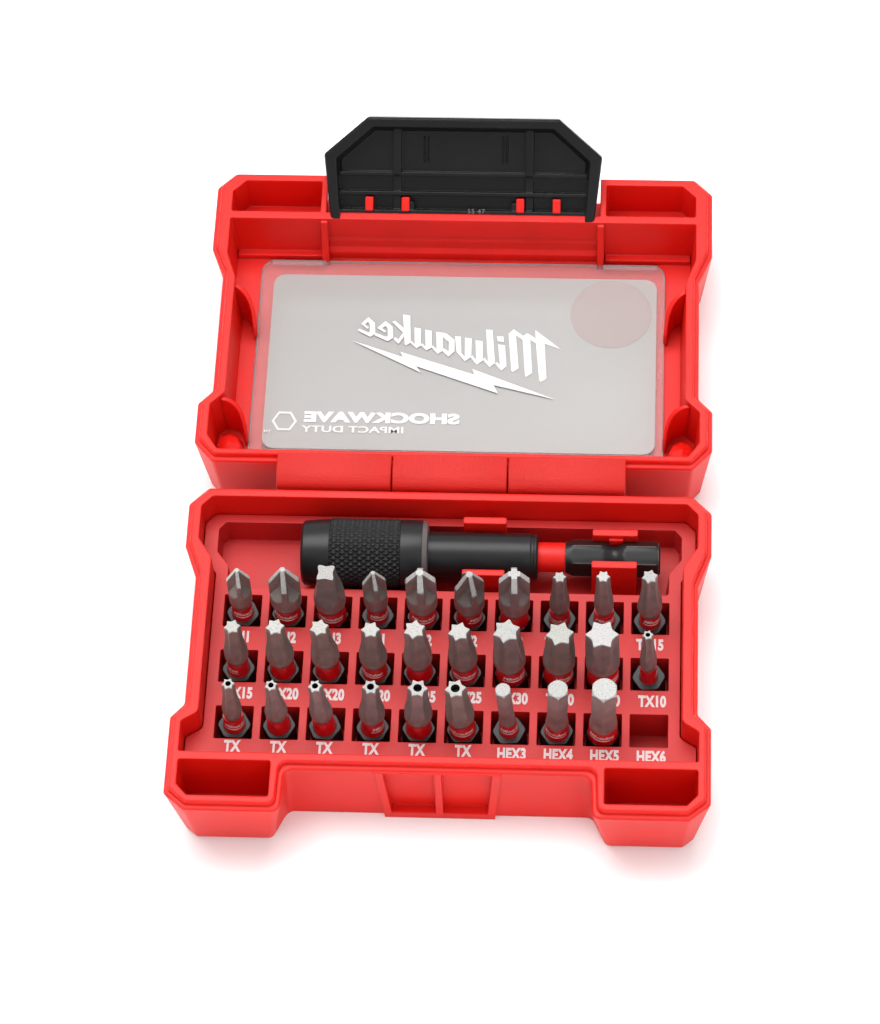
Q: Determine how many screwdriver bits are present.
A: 29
